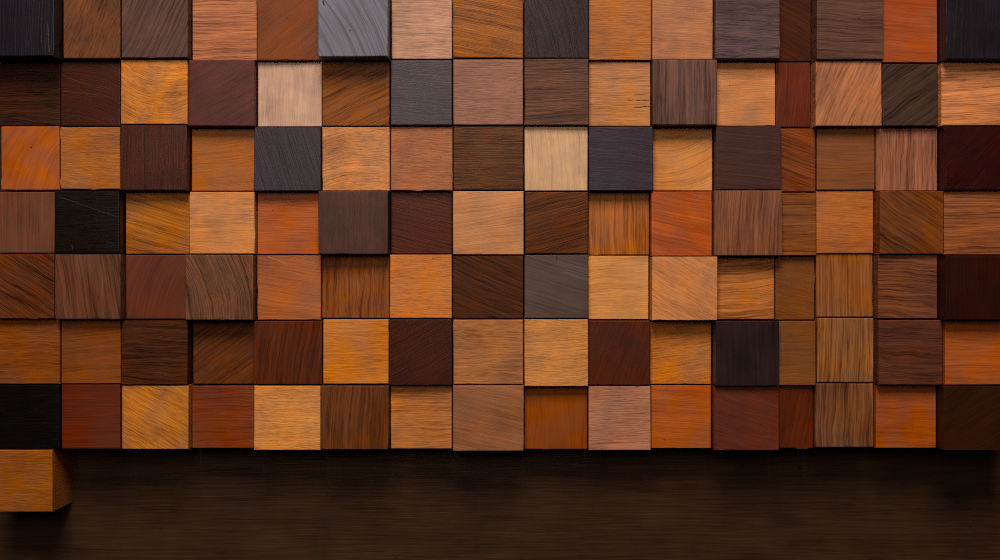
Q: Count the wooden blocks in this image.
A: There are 113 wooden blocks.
